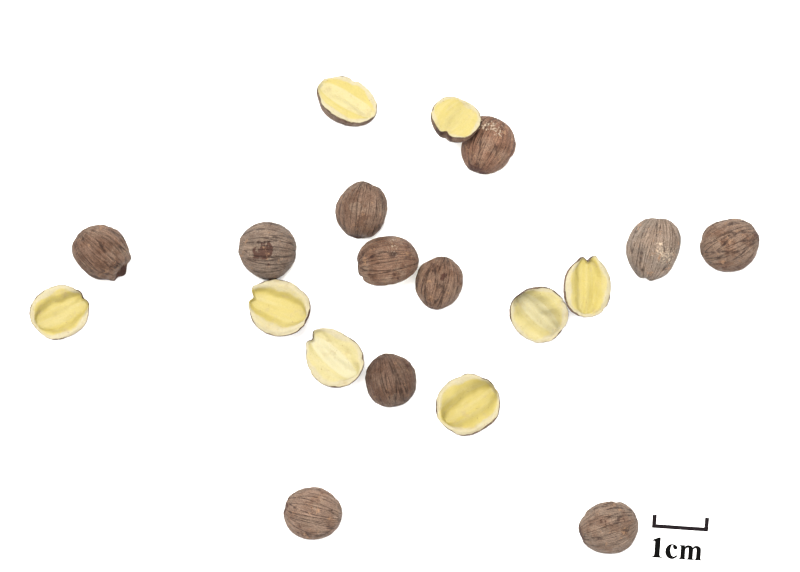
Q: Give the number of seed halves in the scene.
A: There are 19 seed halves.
